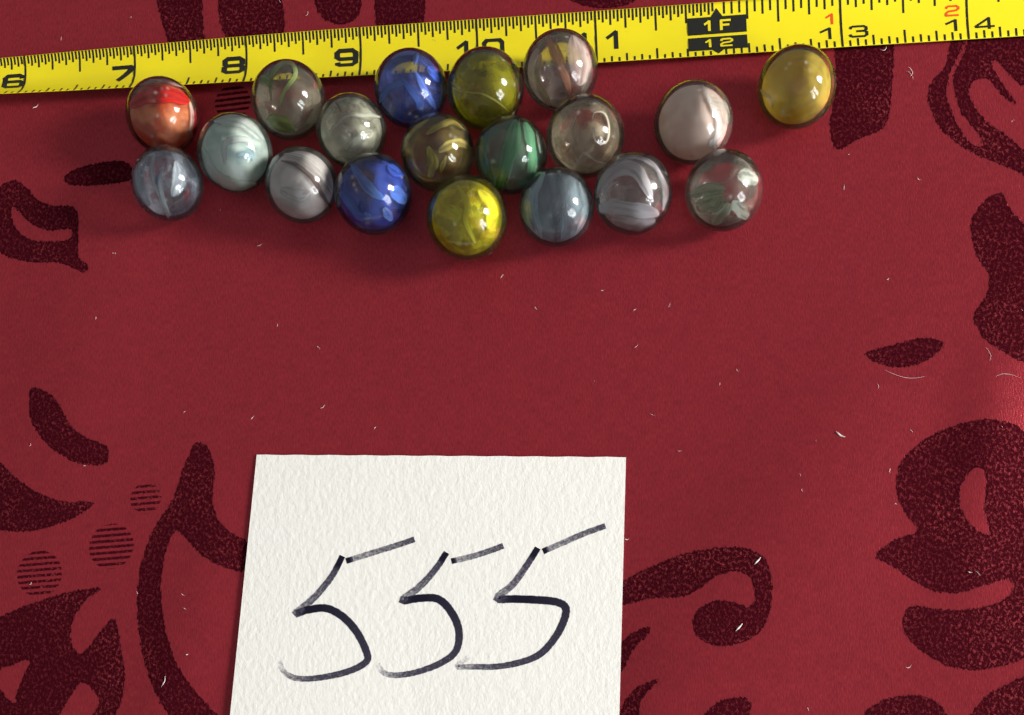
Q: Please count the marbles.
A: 19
